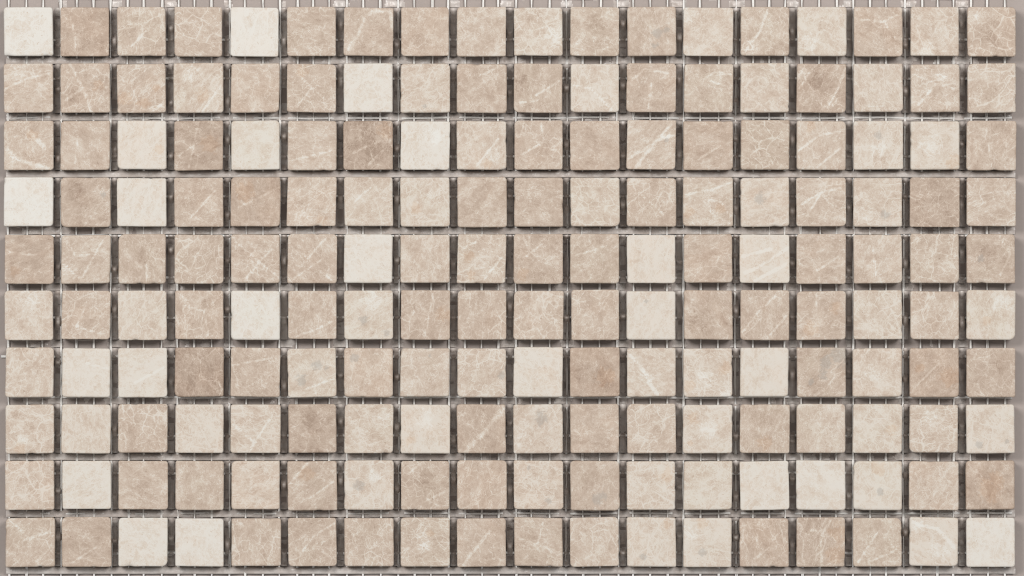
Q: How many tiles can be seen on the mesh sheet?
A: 180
